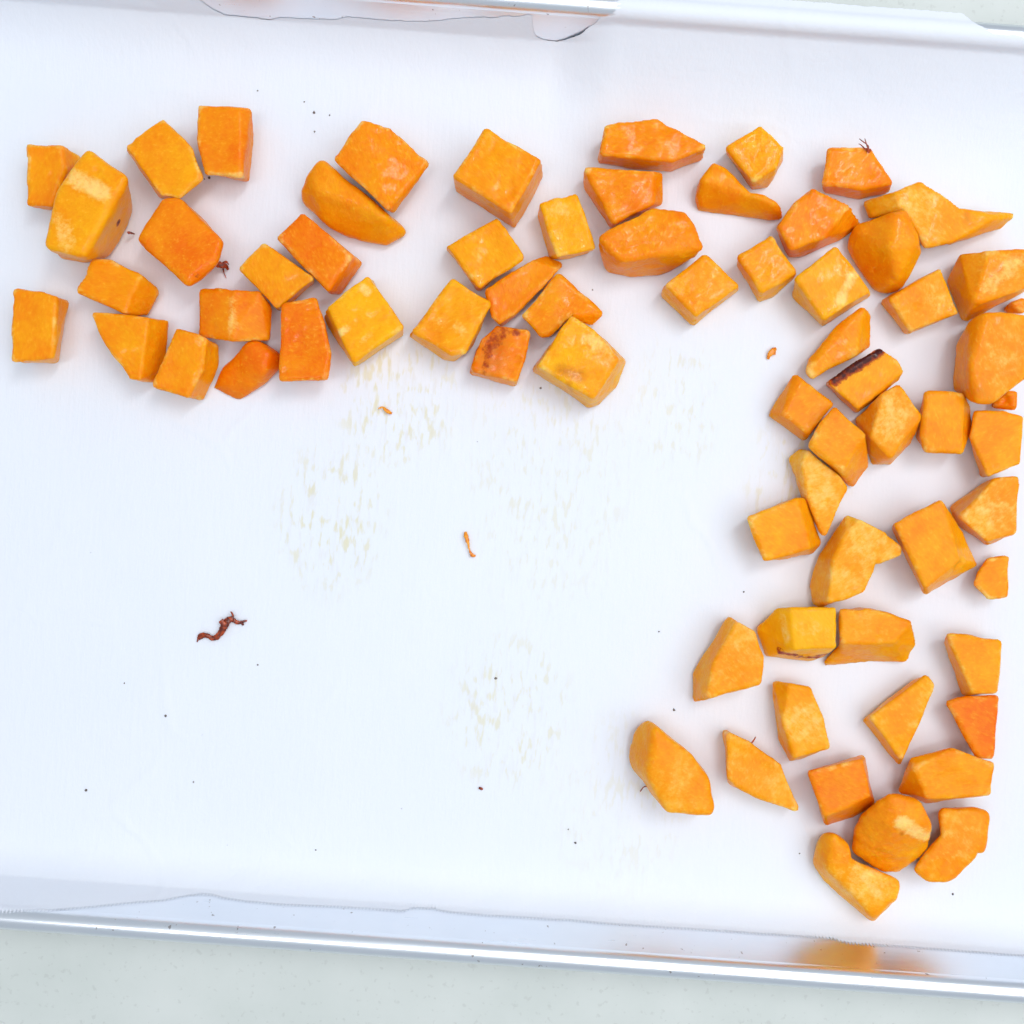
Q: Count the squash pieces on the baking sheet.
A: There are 69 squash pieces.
